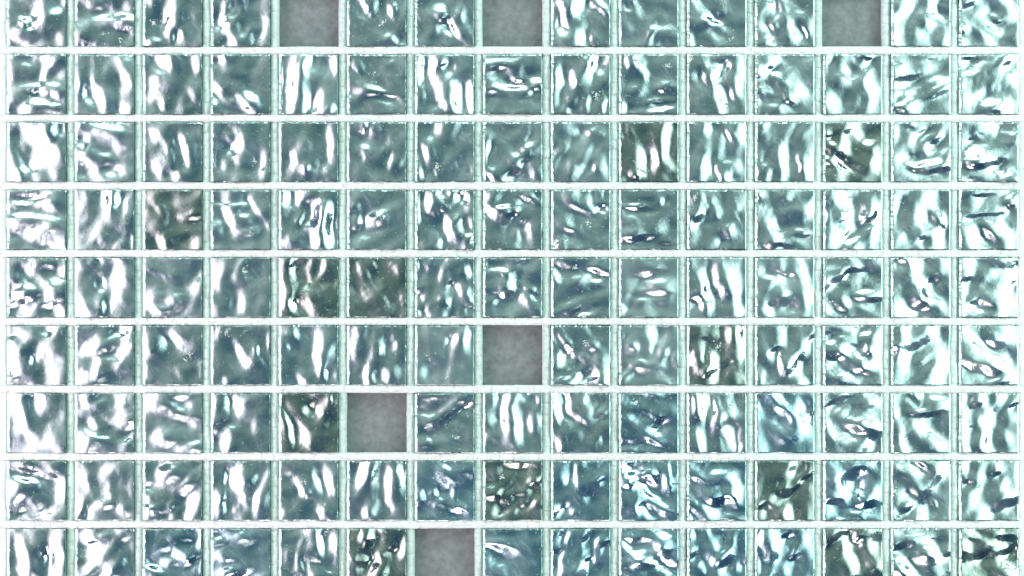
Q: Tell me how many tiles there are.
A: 129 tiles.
